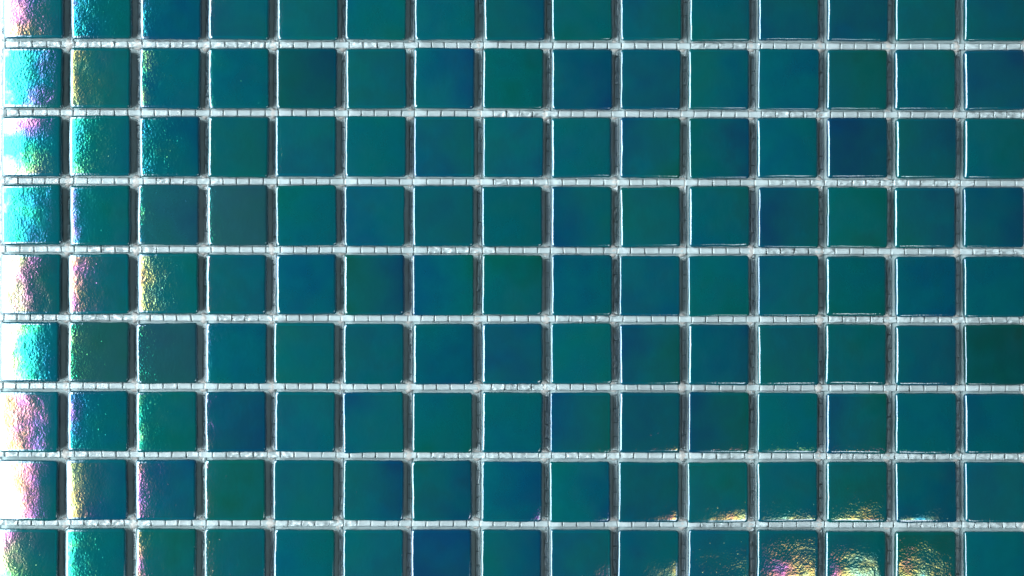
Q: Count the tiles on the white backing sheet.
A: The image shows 135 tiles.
